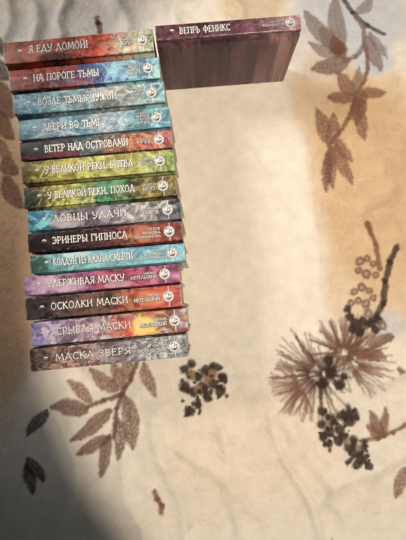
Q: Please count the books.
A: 15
